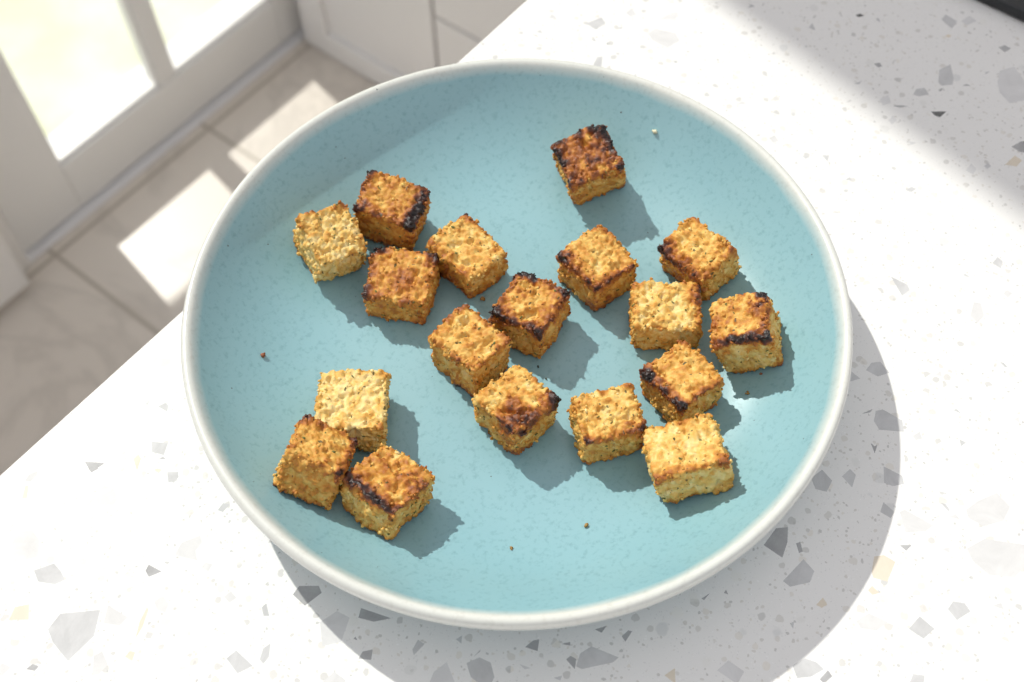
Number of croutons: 18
